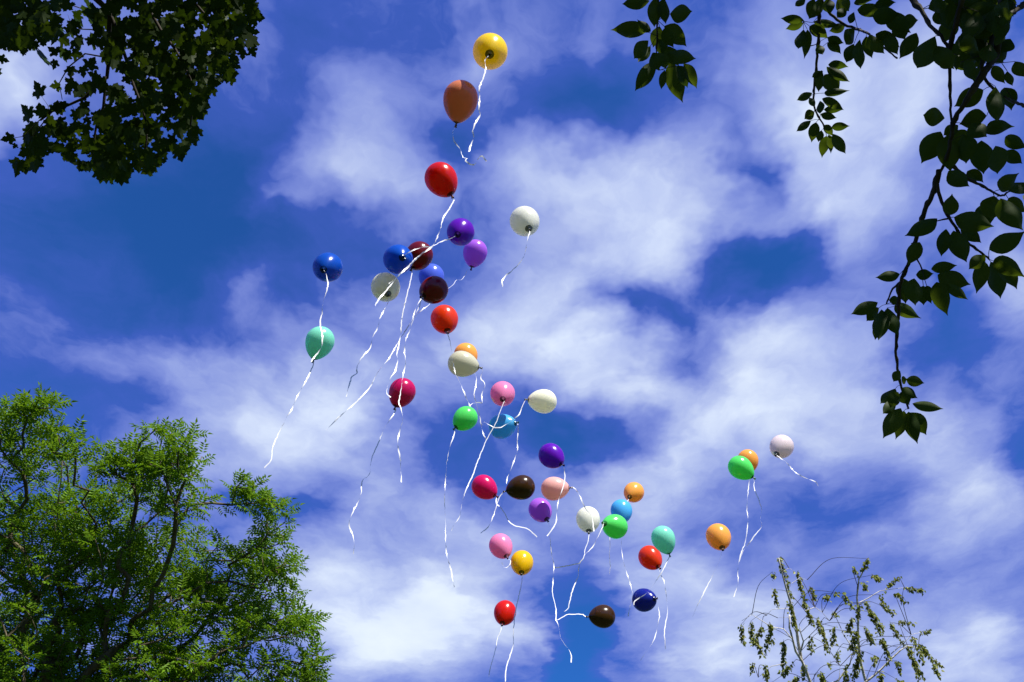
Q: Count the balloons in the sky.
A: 41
